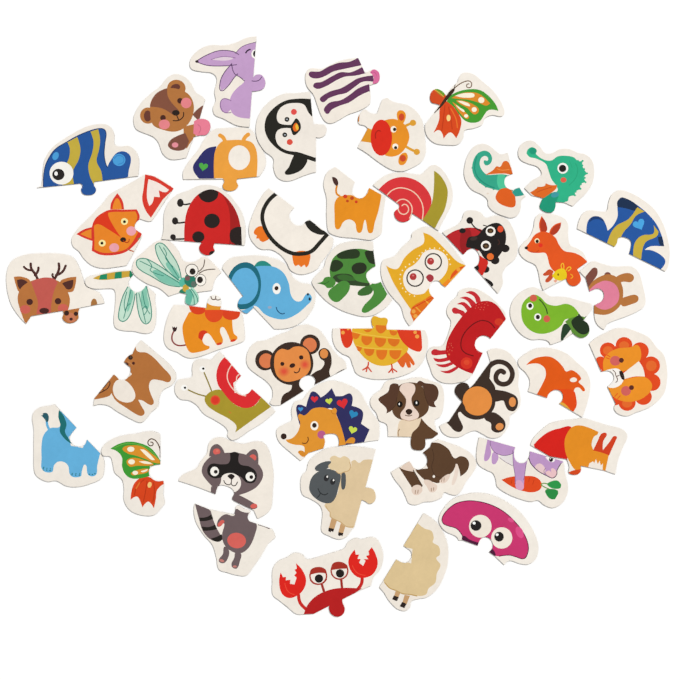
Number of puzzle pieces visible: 48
